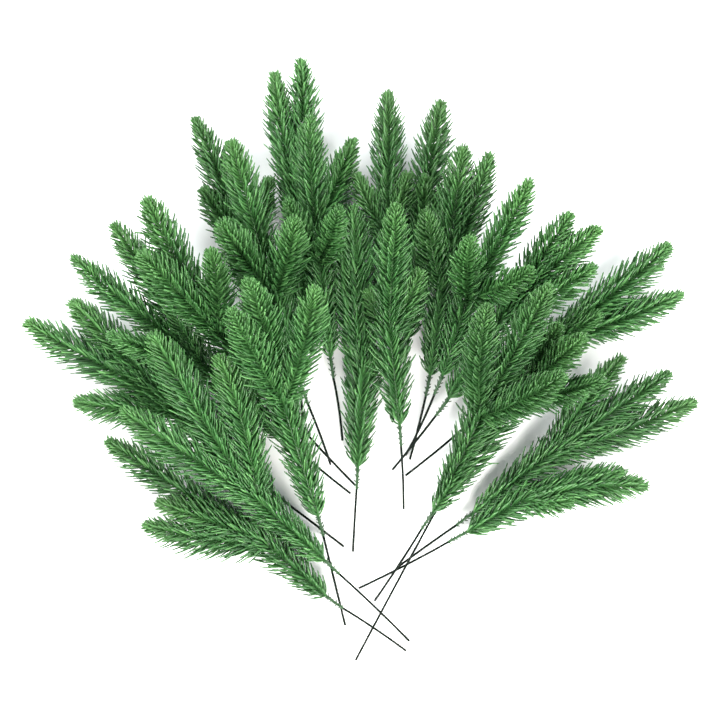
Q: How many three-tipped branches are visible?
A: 22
